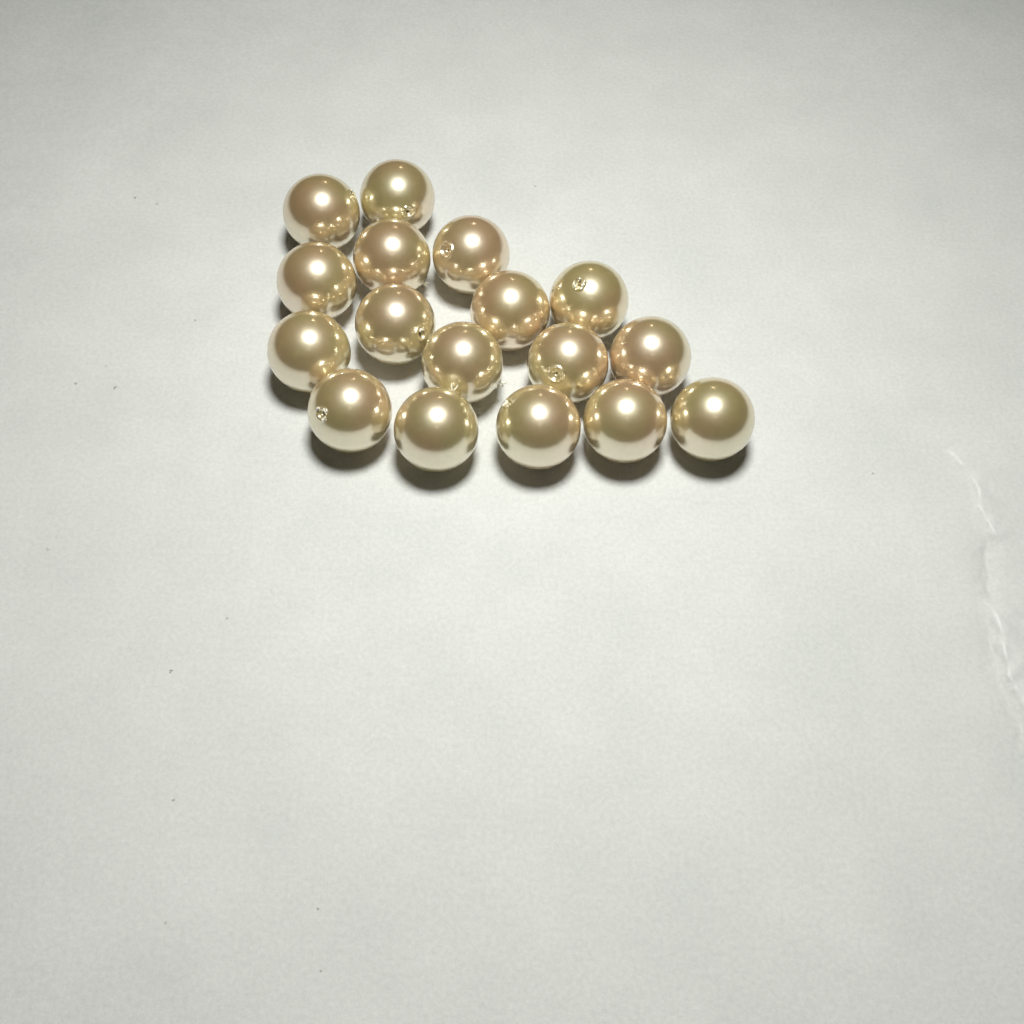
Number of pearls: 17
